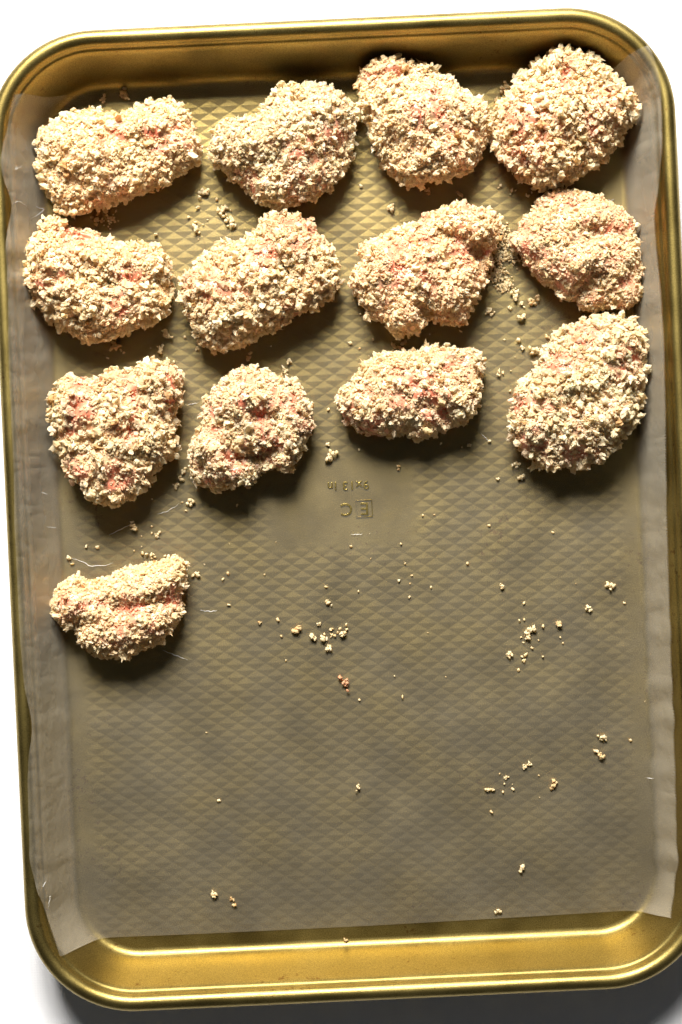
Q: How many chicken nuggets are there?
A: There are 13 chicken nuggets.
